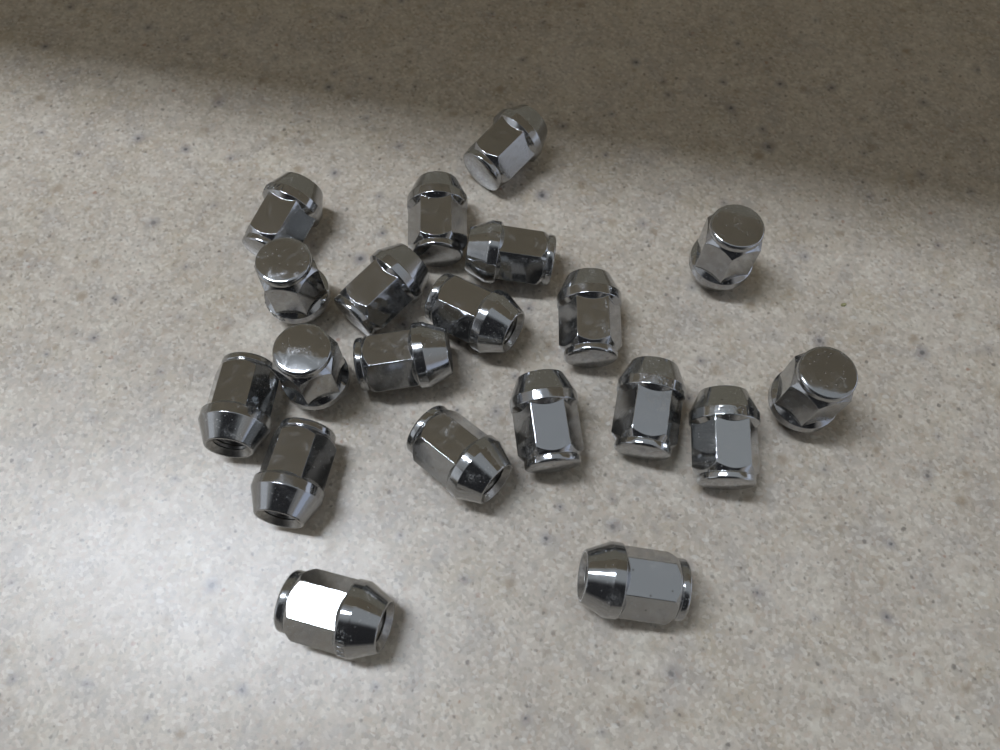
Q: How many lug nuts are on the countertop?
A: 20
